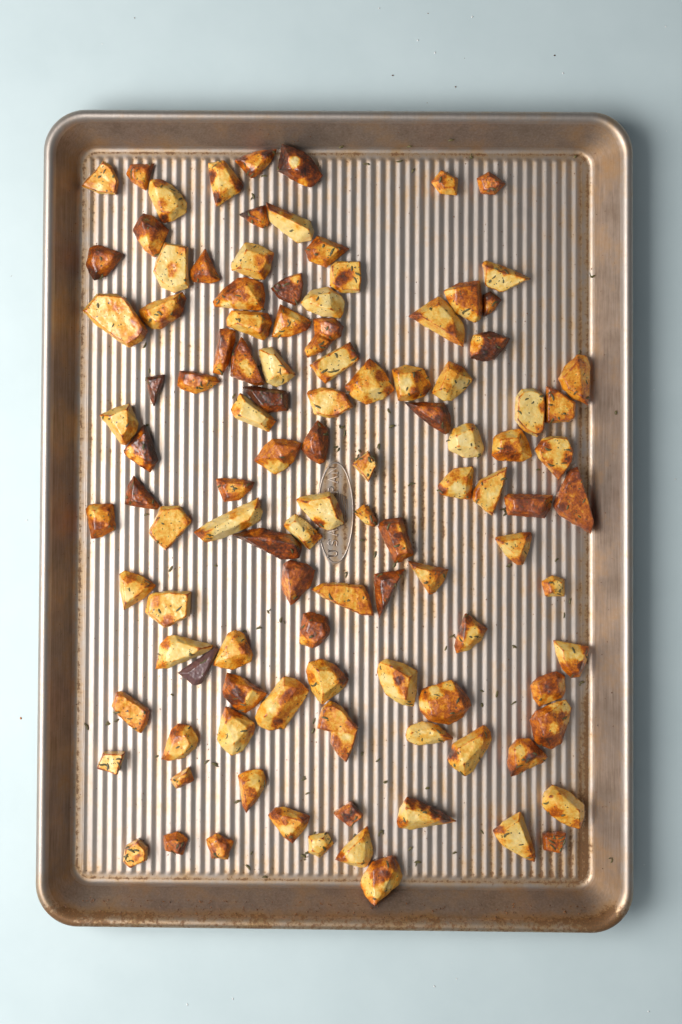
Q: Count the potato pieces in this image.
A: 111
